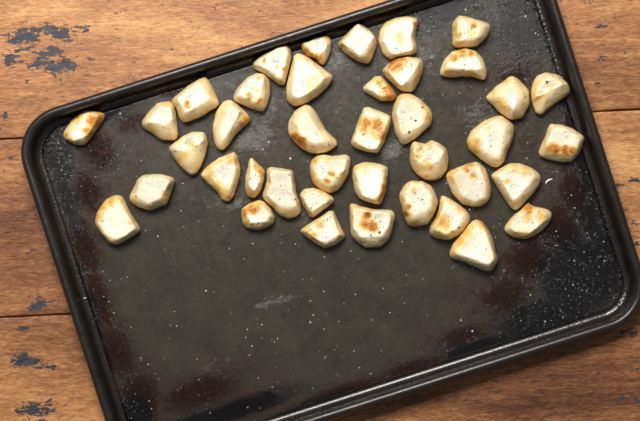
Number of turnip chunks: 40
